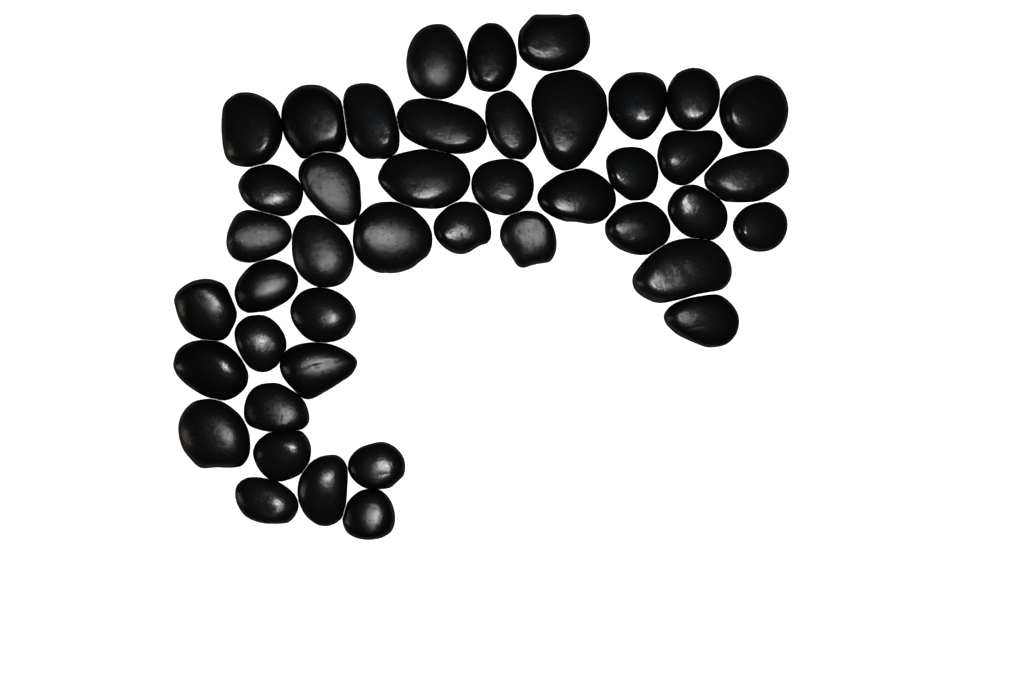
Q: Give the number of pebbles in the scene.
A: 43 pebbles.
